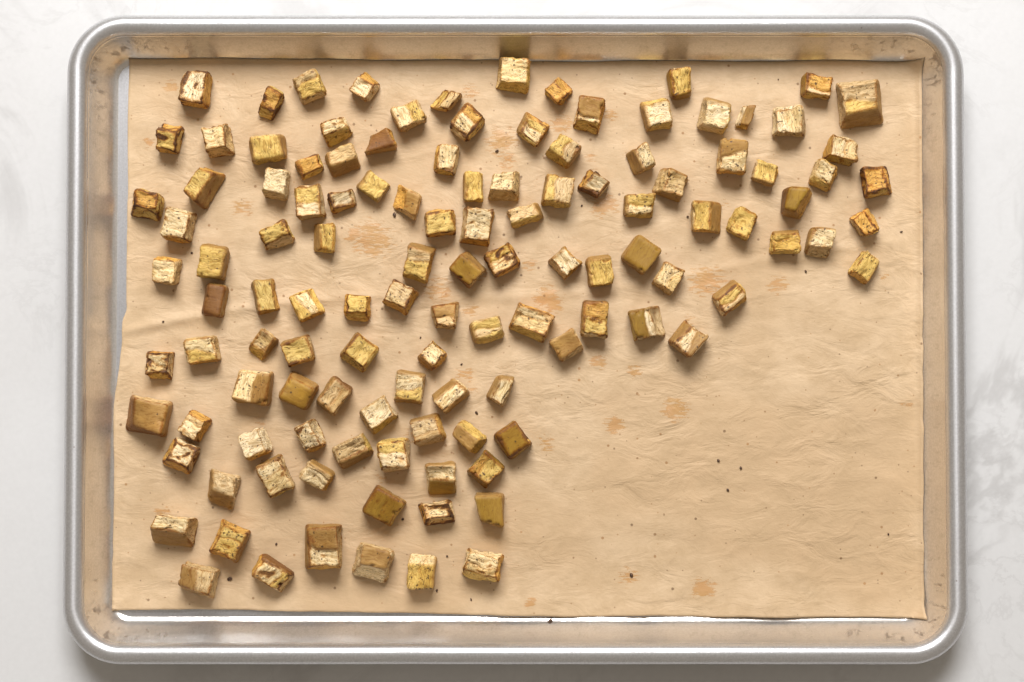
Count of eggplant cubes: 120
